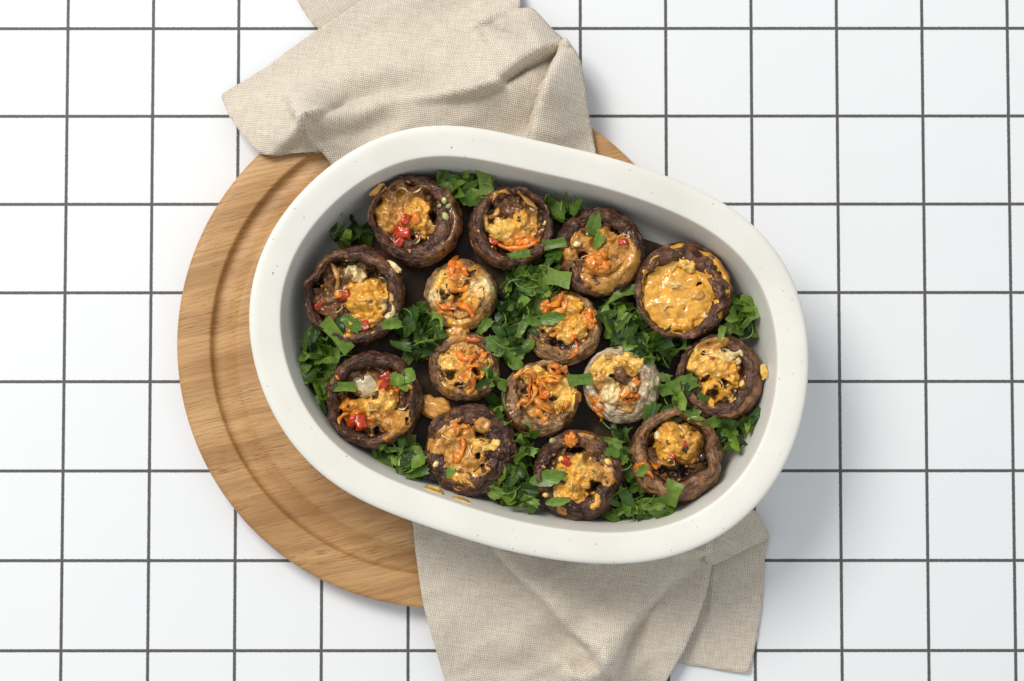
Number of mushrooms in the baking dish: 15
